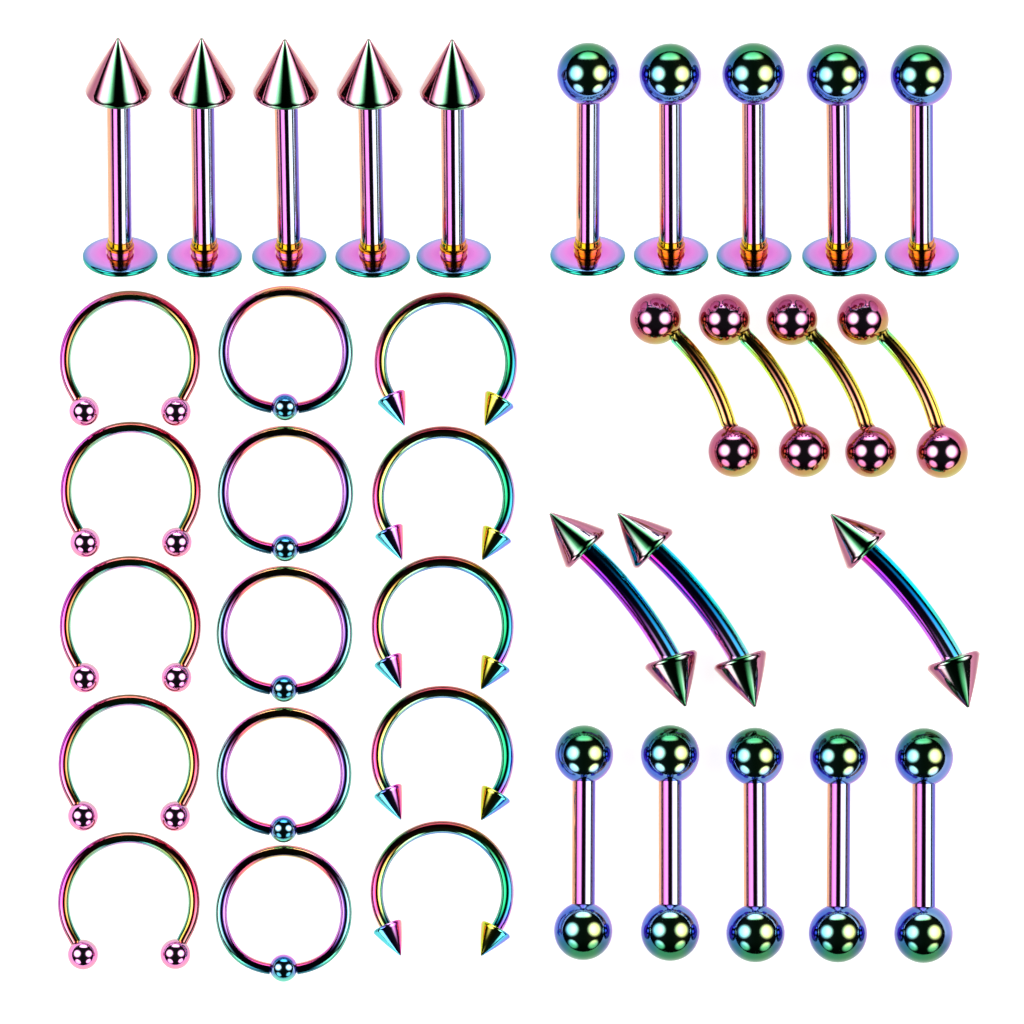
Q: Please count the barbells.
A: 12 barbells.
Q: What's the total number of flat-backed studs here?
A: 10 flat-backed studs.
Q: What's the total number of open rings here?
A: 10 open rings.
